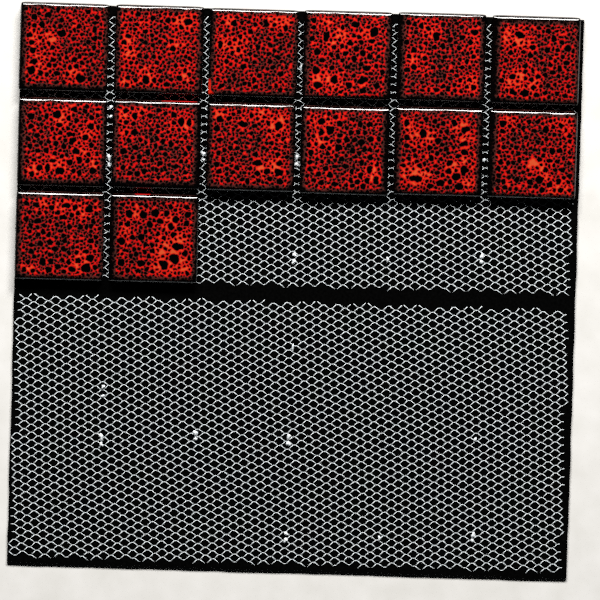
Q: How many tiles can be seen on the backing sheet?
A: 14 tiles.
